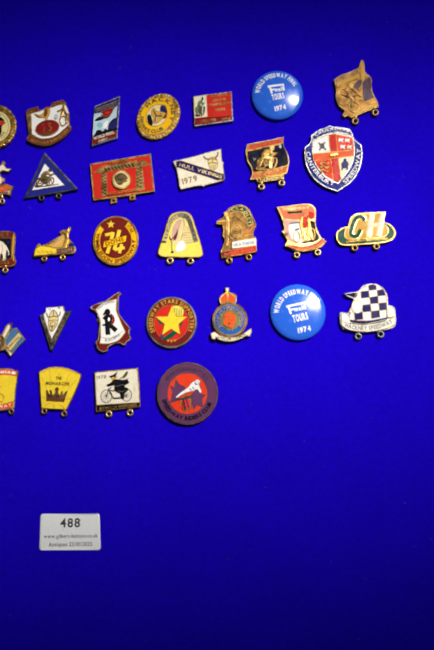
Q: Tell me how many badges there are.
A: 31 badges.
